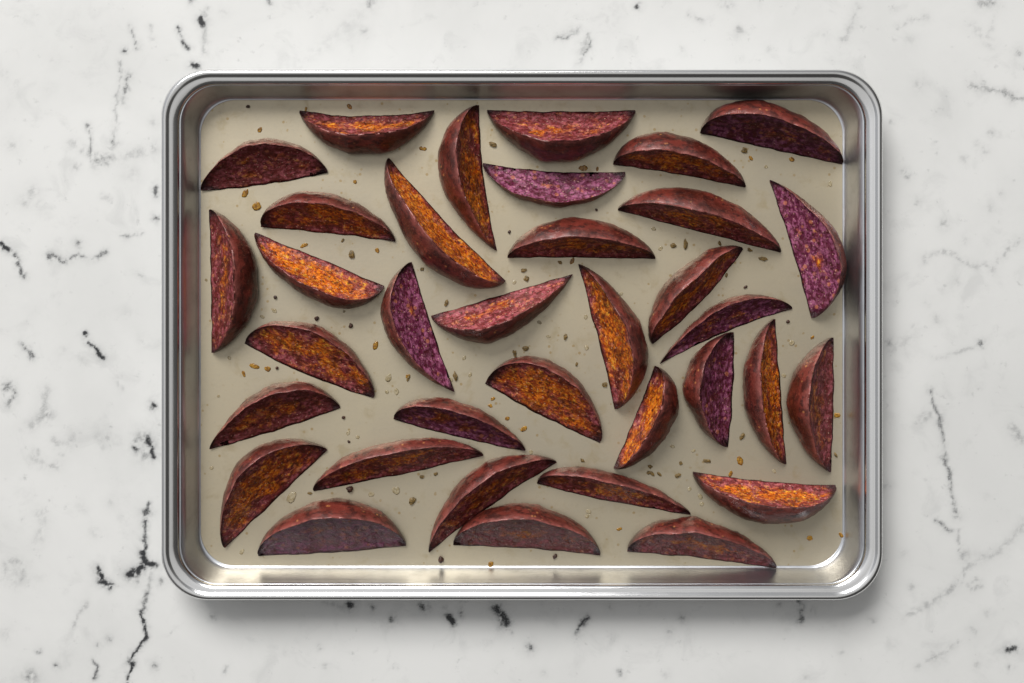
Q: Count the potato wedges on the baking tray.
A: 35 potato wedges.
